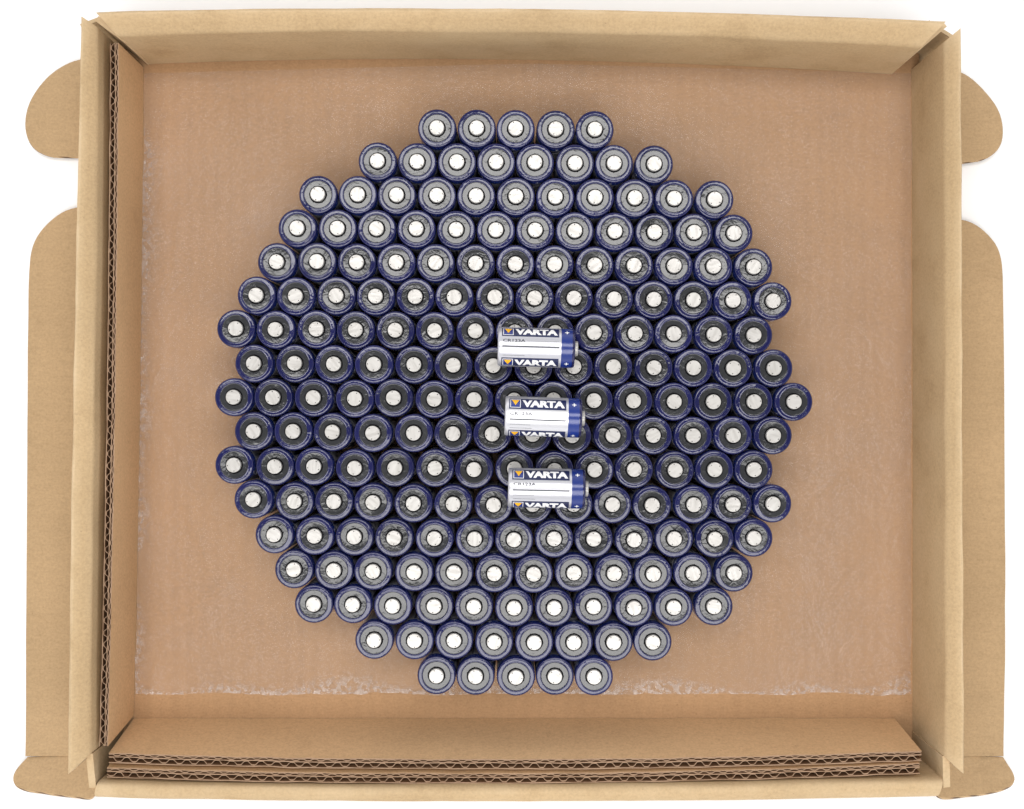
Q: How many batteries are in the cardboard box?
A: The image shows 200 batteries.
